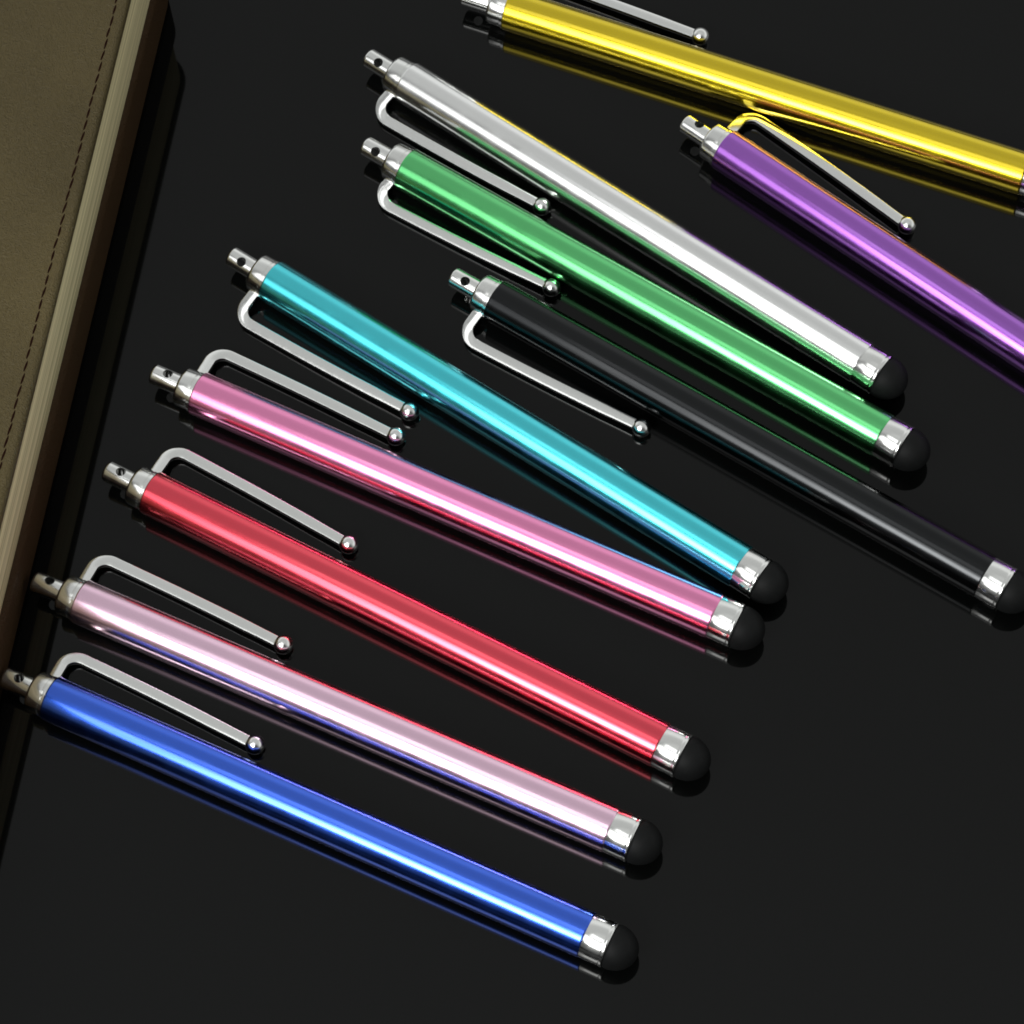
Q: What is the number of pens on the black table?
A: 10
